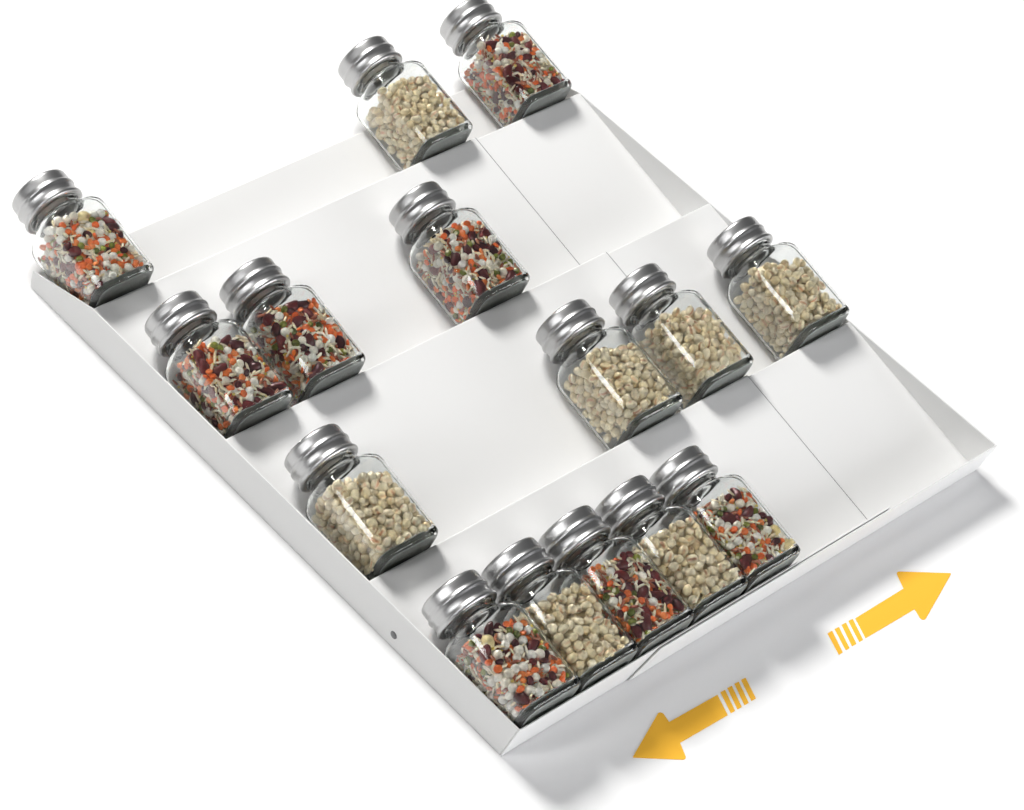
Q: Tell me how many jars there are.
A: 15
